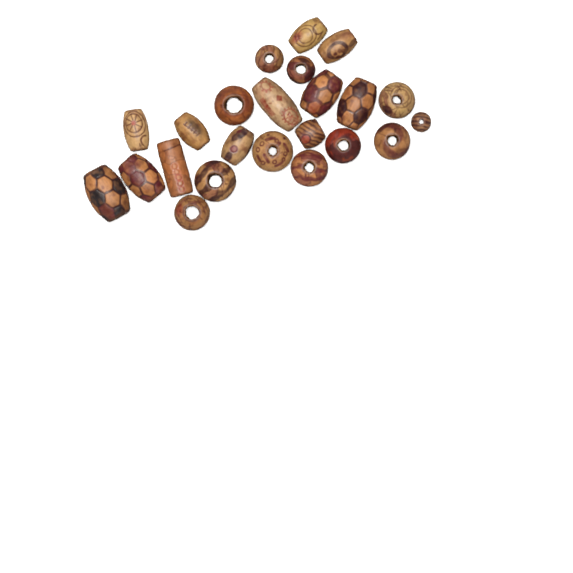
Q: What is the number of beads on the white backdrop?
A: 23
